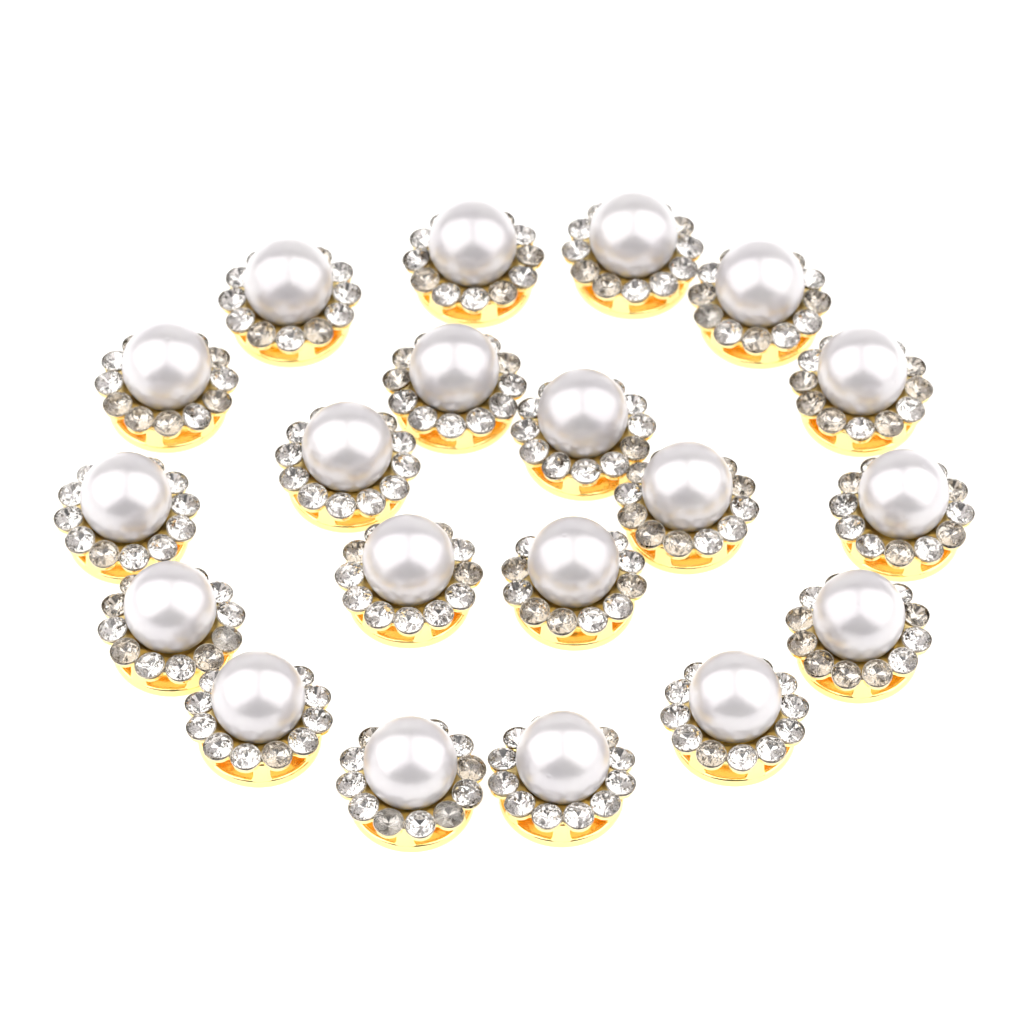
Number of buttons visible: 20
